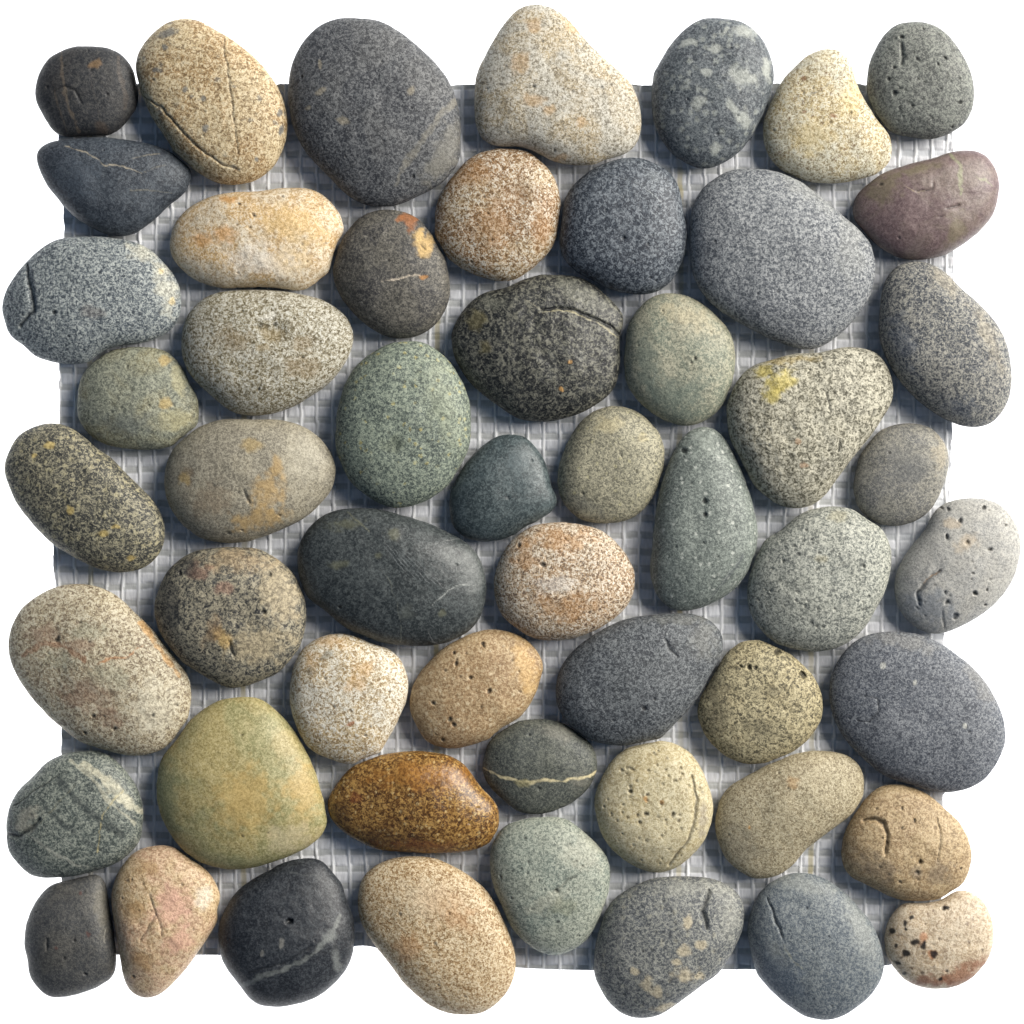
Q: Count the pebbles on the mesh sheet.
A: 54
